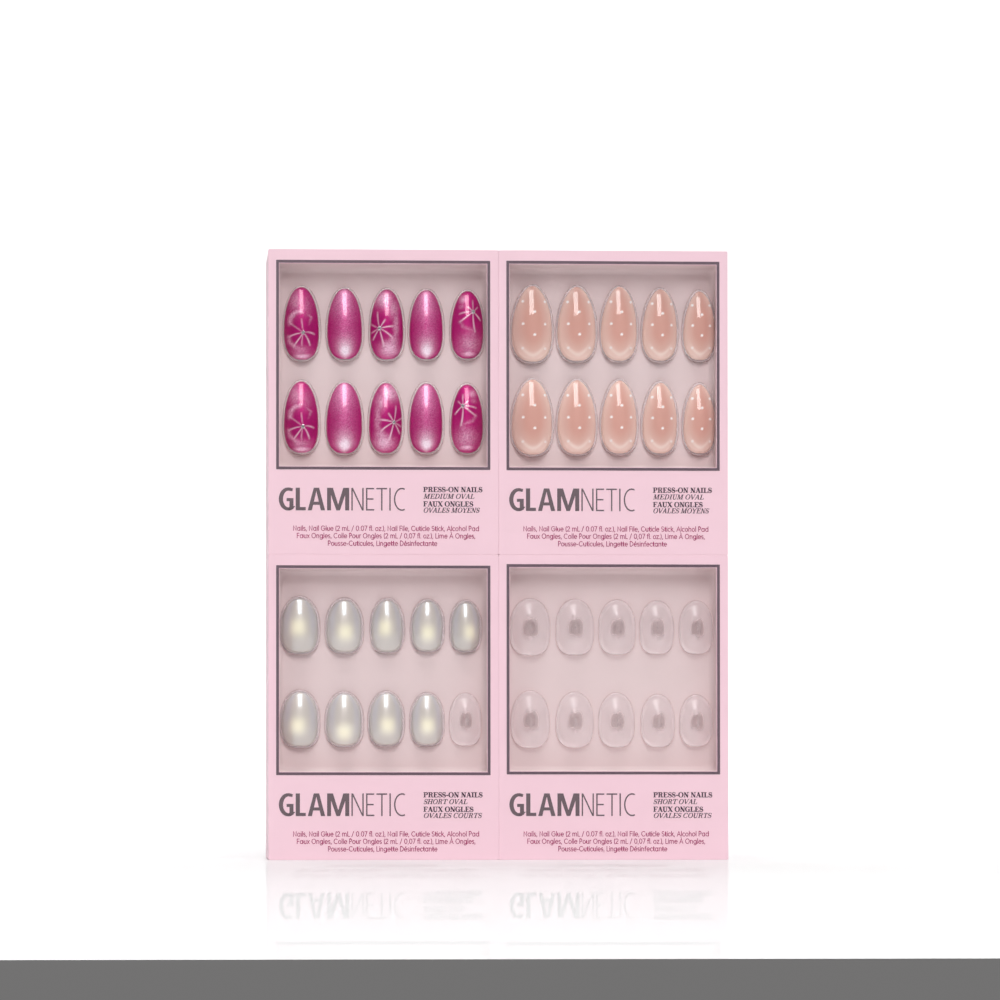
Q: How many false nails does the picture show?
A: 29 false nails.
